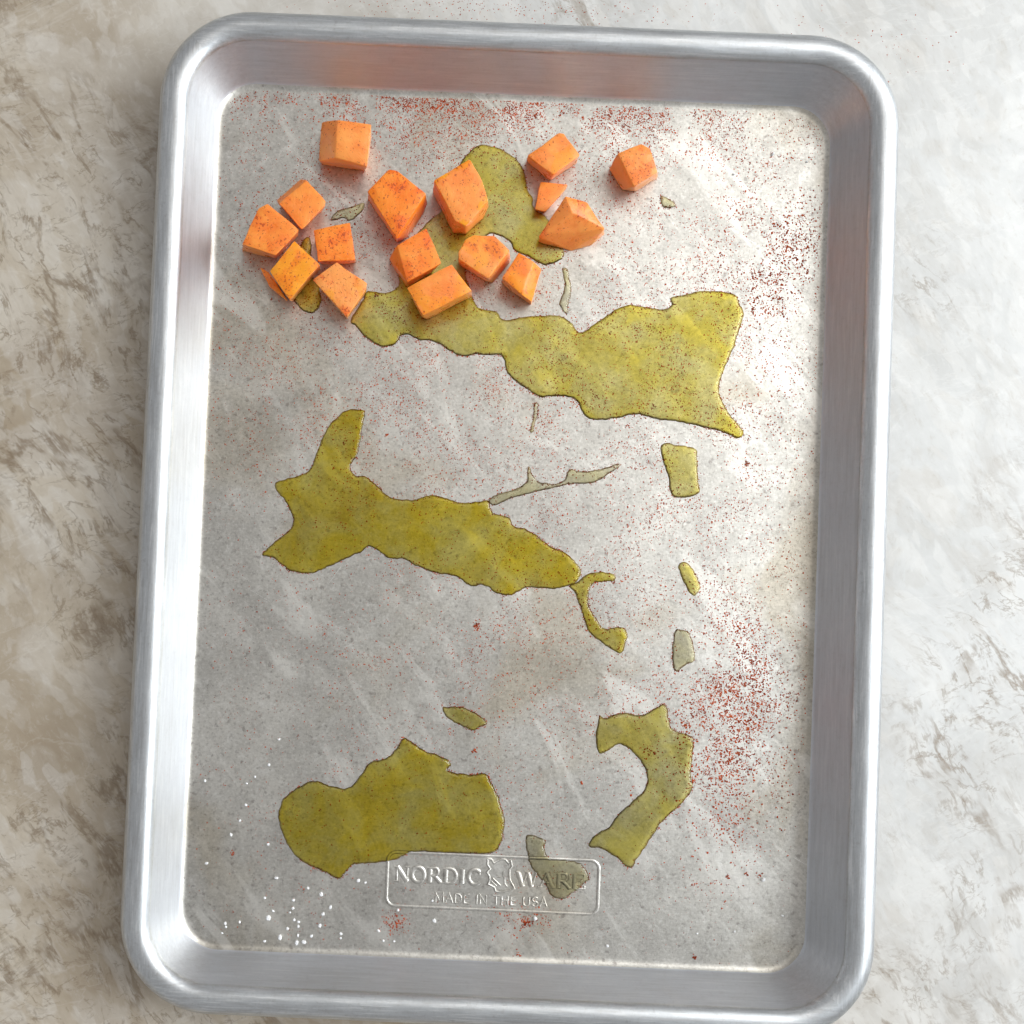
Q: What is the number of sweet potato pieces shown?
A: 17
